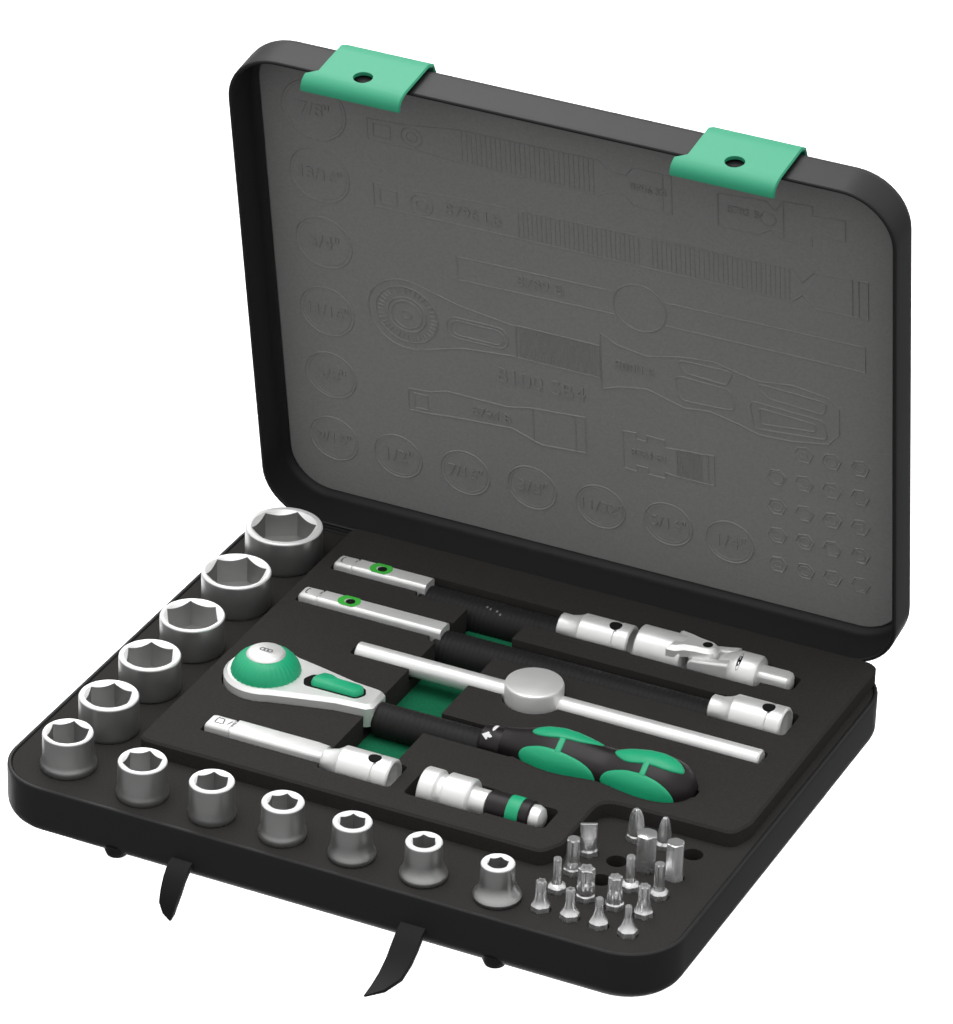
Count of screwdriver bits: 16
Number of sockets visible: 12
